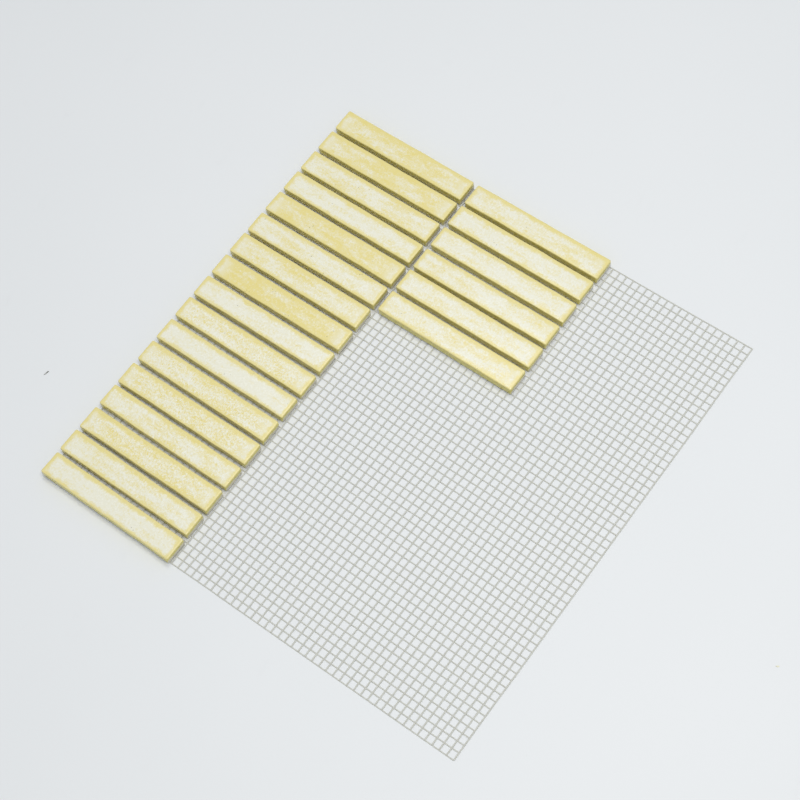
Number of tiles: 23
